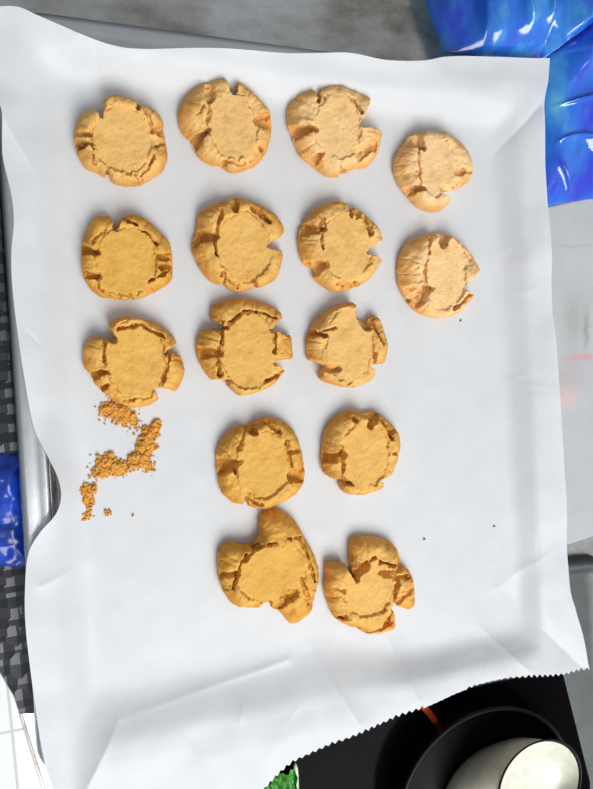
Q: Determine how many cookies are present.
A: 15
